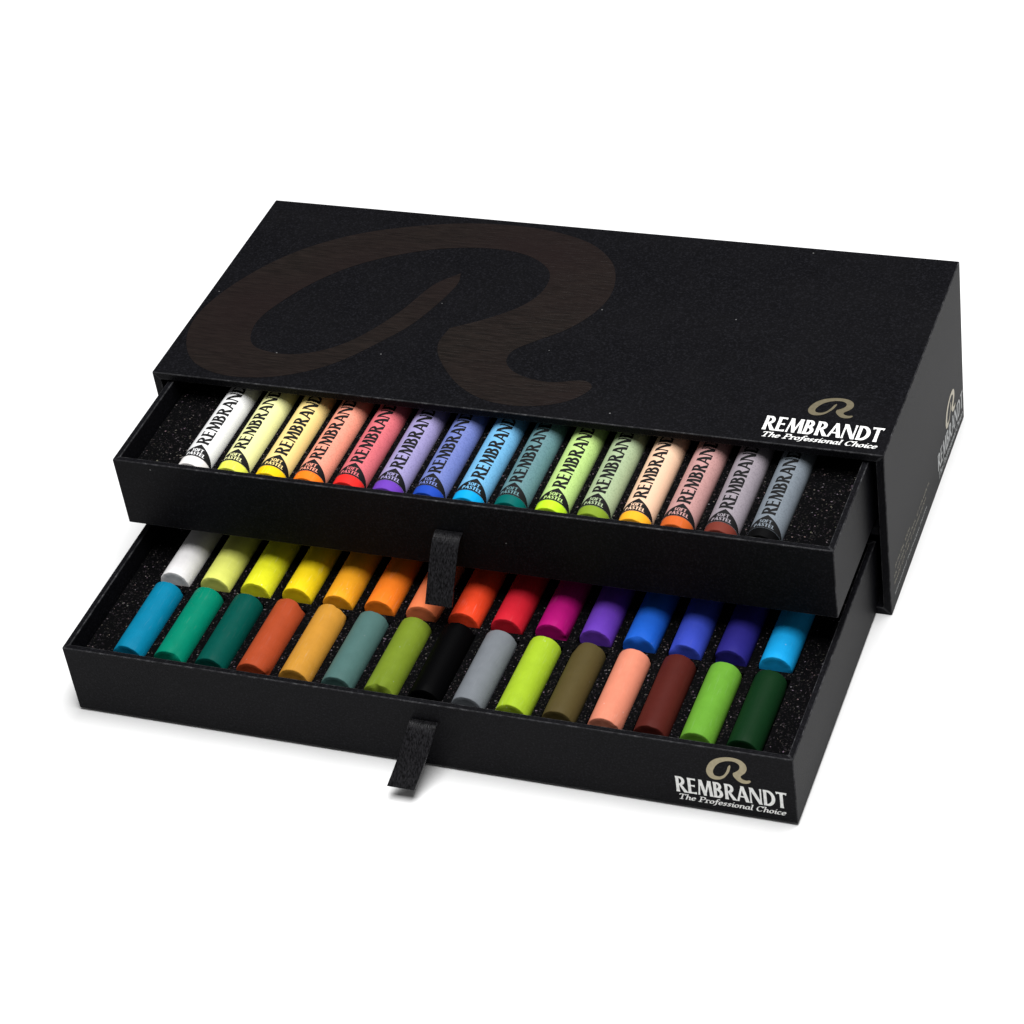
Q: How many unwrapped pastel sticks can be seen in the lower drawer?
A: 30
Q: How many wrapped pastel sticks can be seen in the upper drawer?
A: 15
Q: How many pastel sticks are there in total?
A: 45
